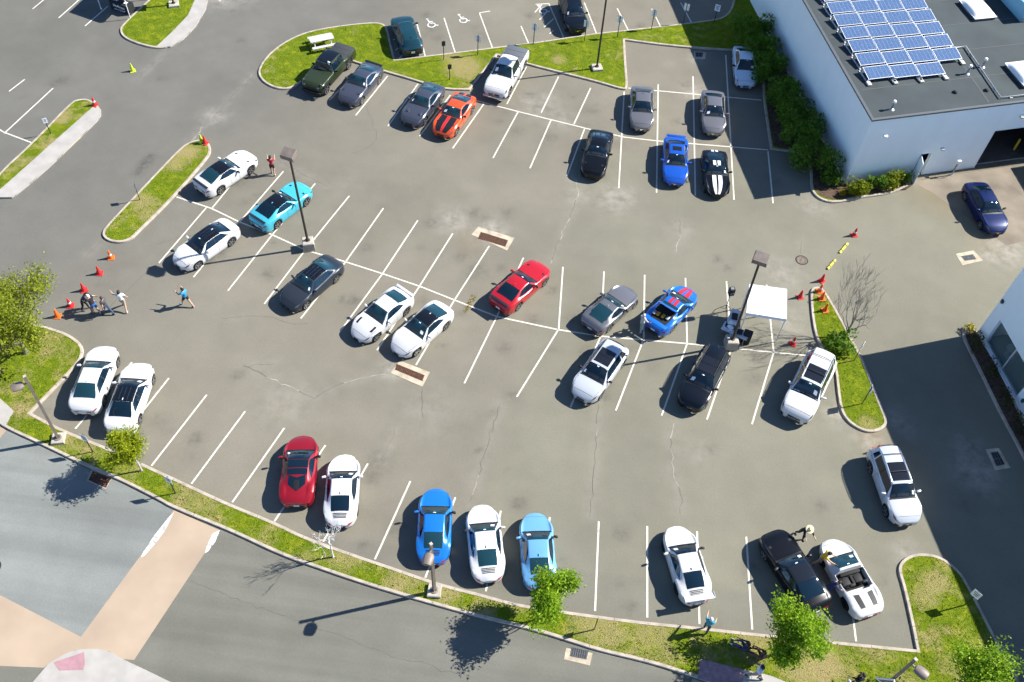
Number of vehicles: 37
